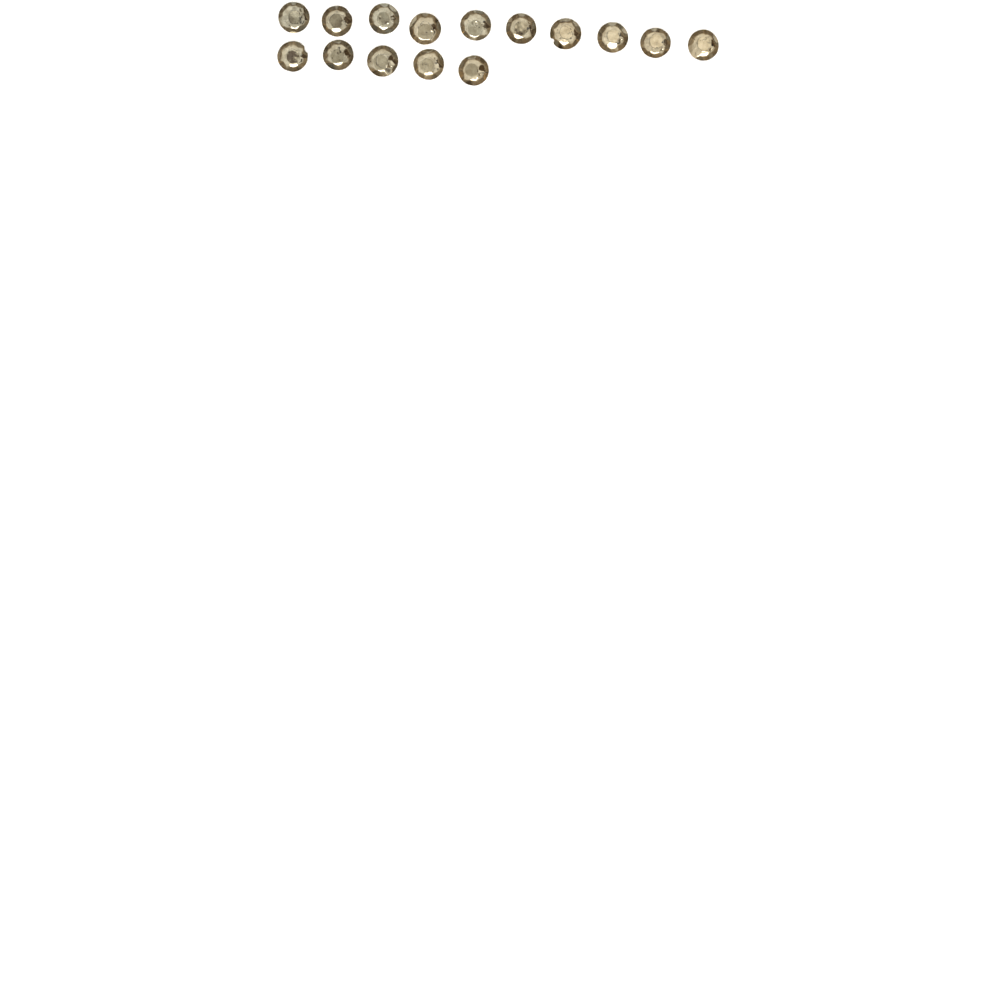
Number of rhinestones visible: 15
